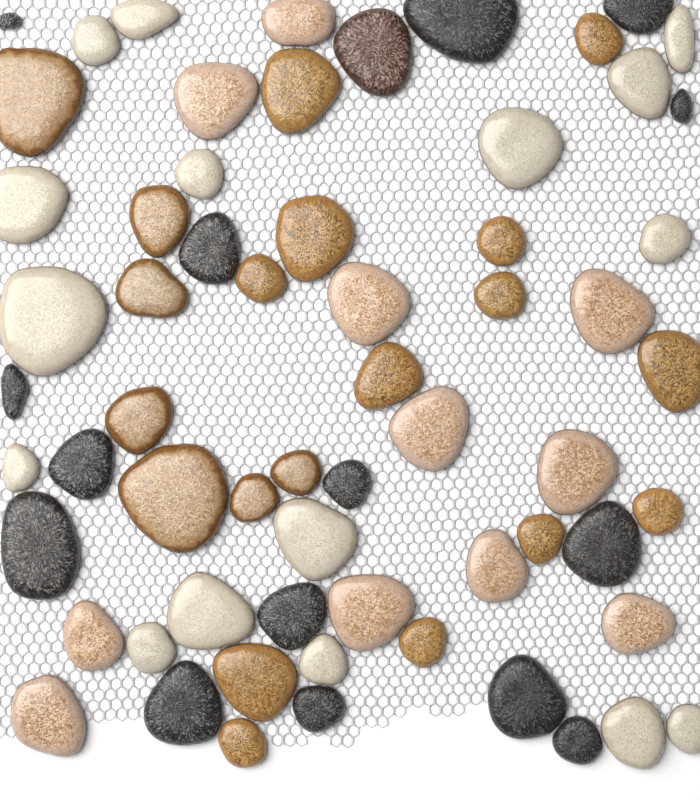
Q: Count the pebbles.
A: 63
